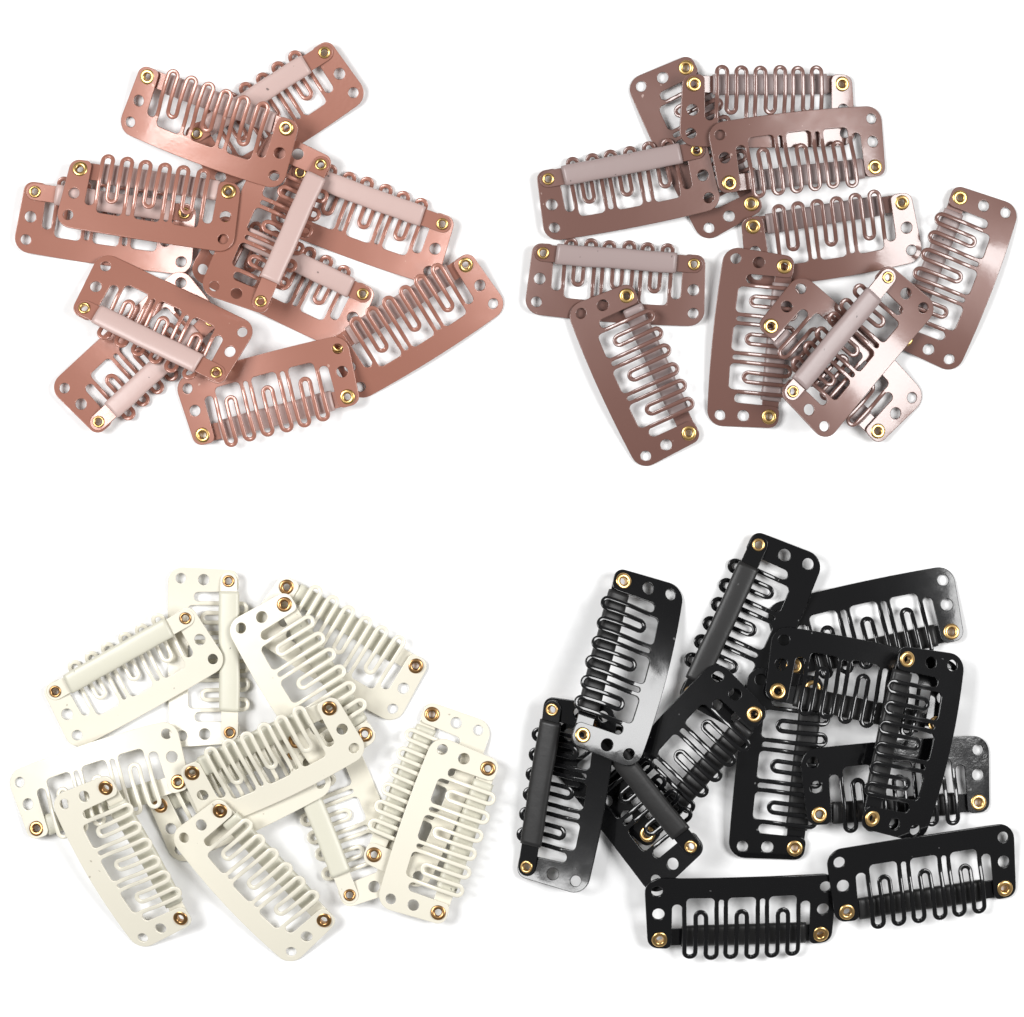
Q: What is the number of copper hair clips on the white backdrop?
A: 11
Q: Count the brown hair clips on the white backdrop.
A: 11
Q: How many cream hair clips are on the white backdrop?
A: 12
